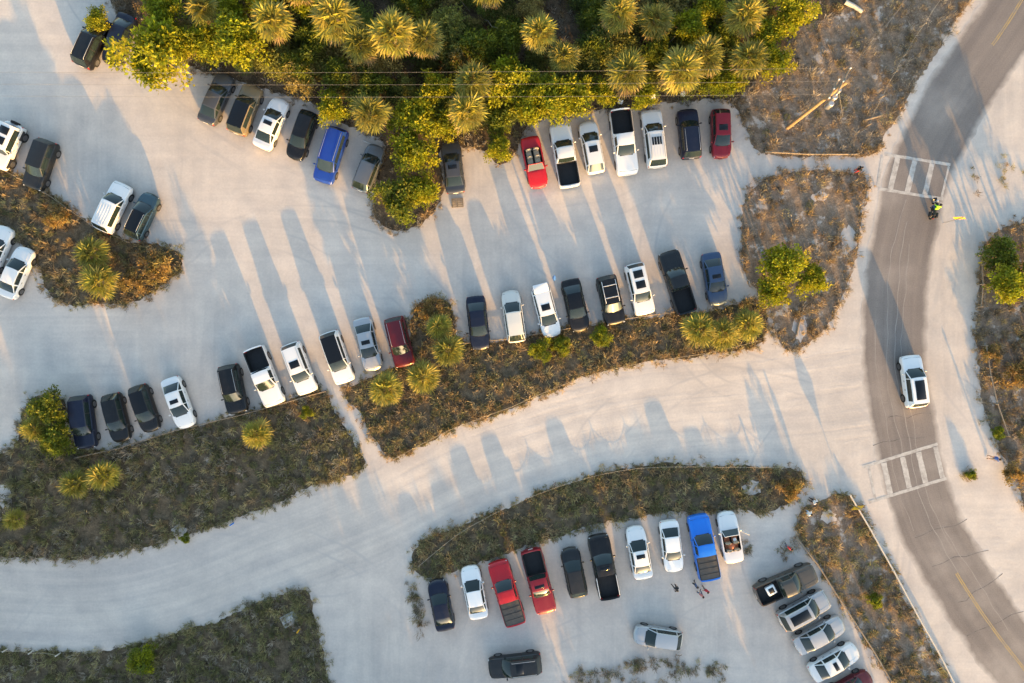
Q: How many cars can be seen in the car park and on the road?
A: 58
